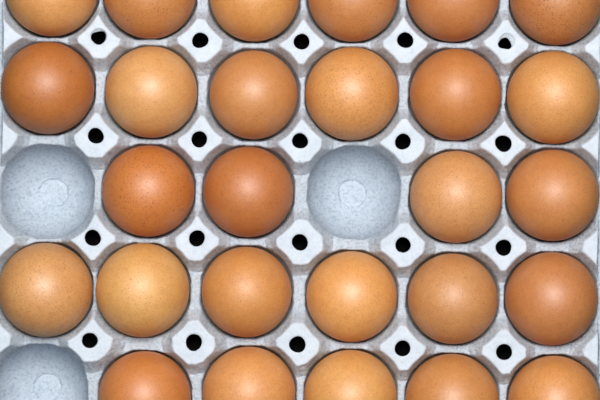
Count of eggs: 27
